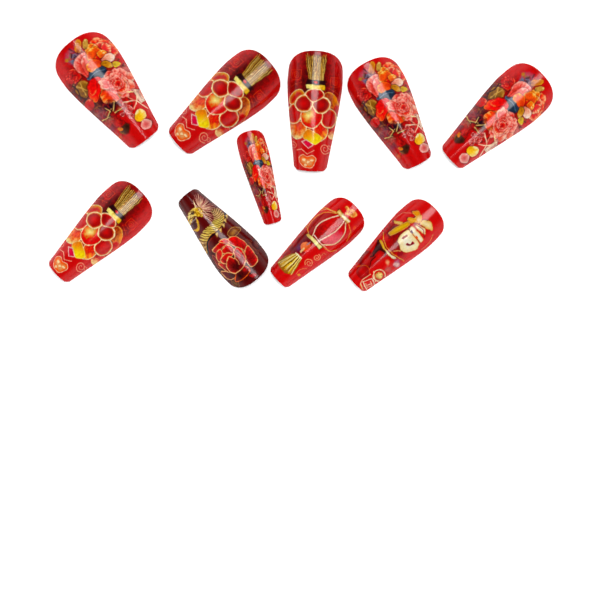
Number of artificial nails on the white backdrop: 10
